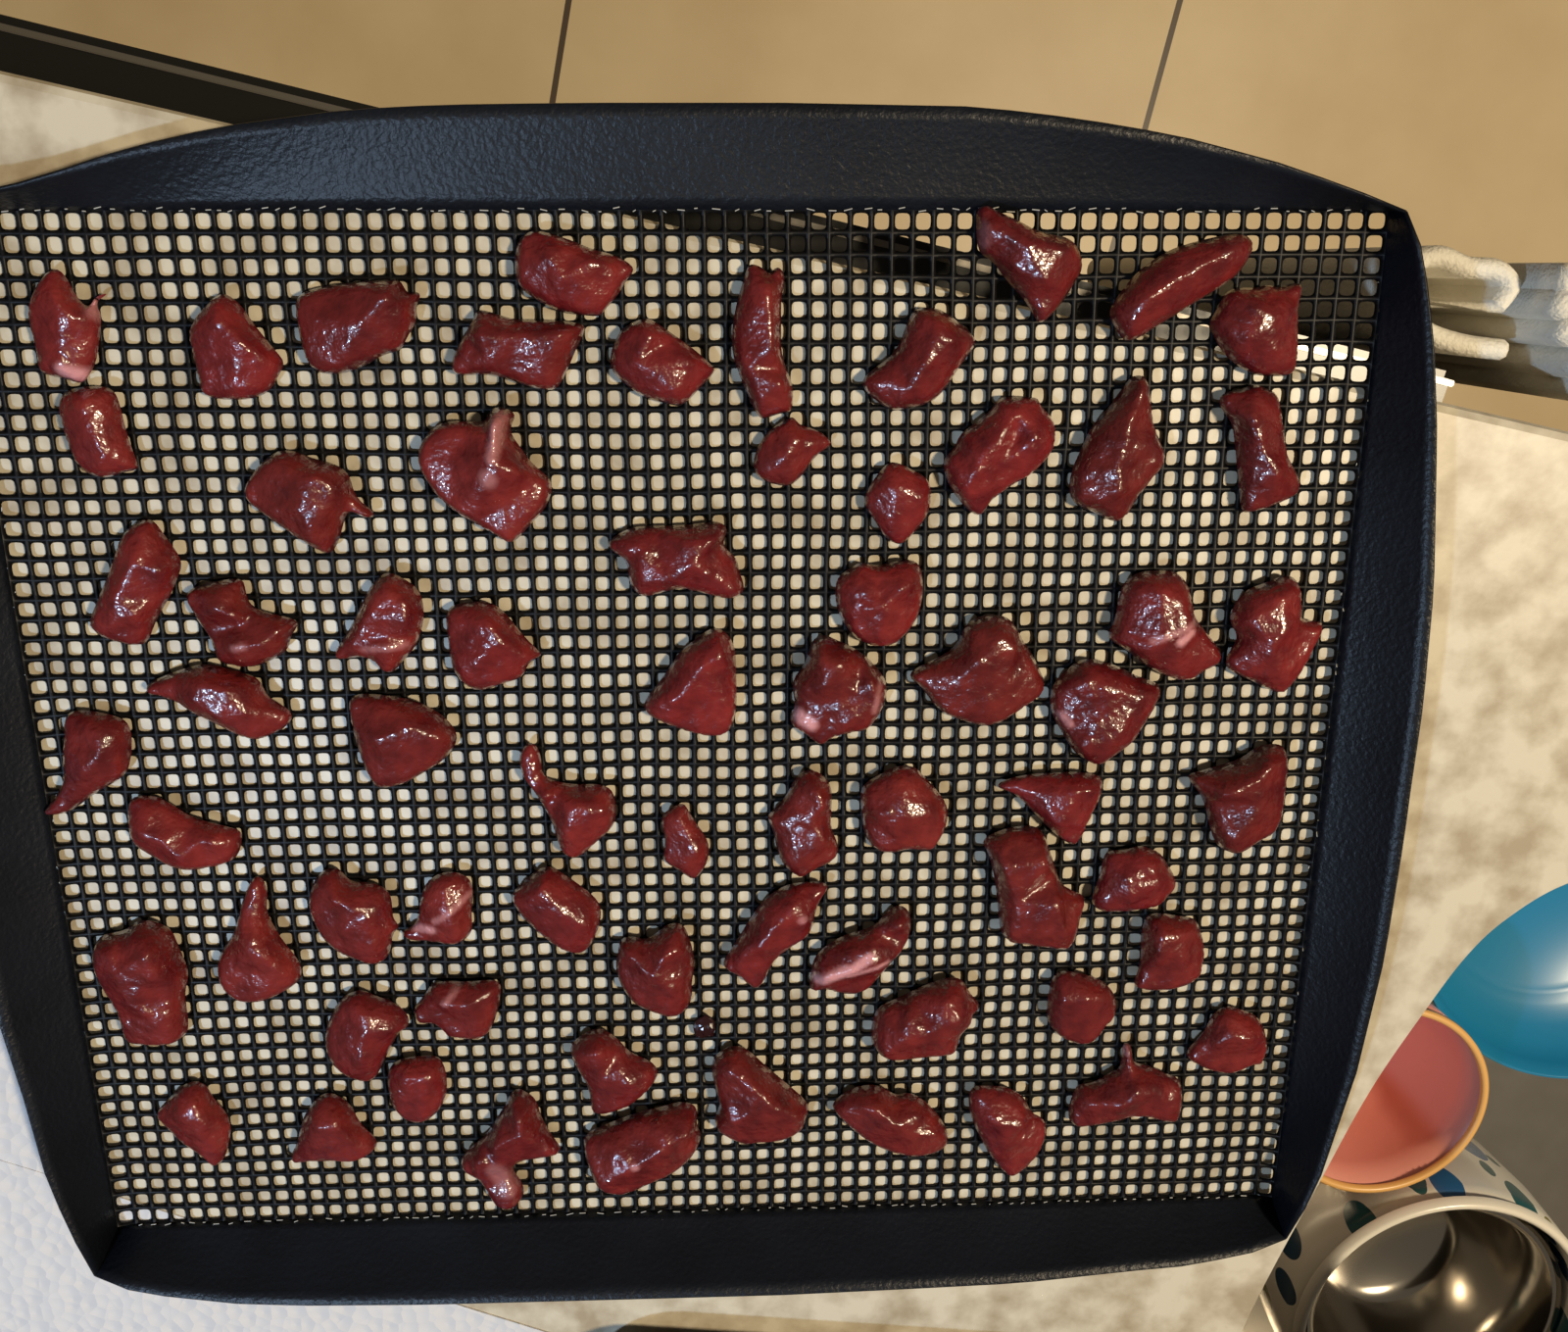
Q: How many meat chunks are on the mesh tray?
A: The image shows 67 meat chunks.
